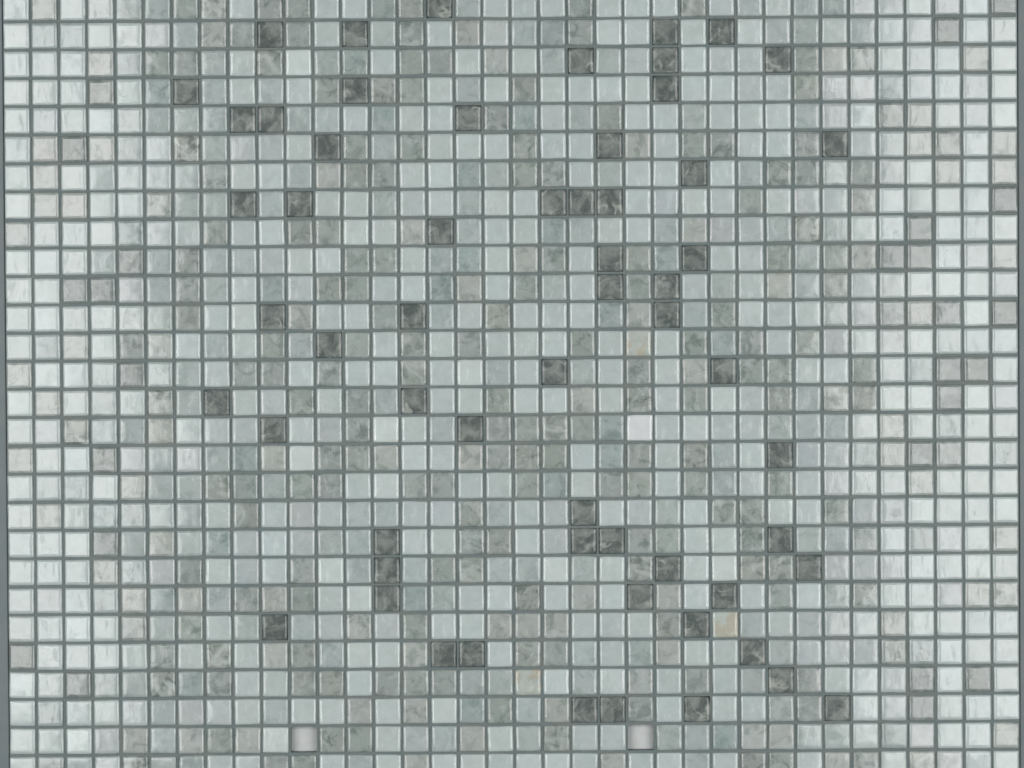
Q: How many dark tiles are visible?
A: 60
